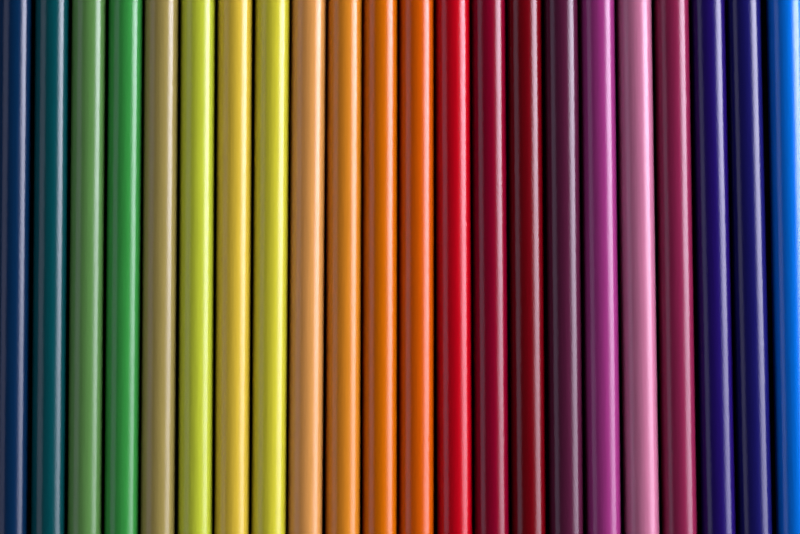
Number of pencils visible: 22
